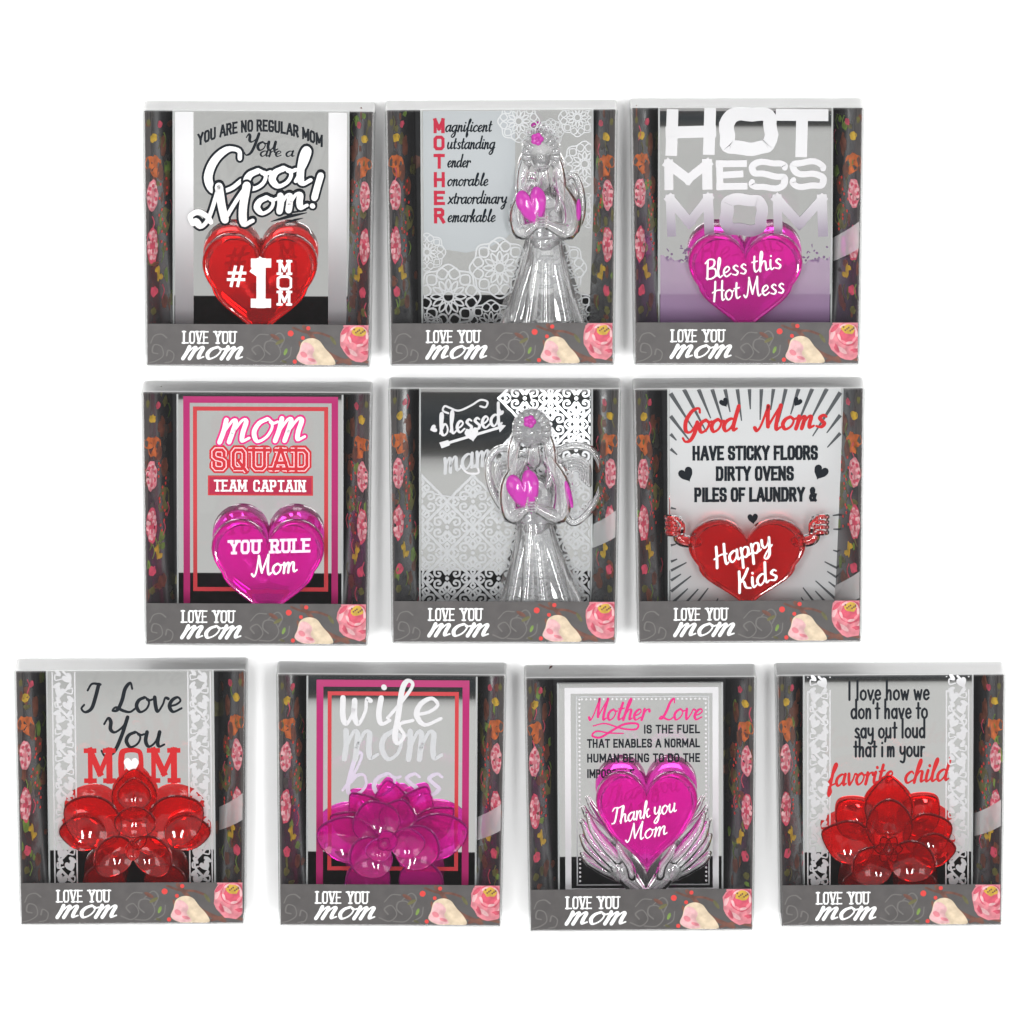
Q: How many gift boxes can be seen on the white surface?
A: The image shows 10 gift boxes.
